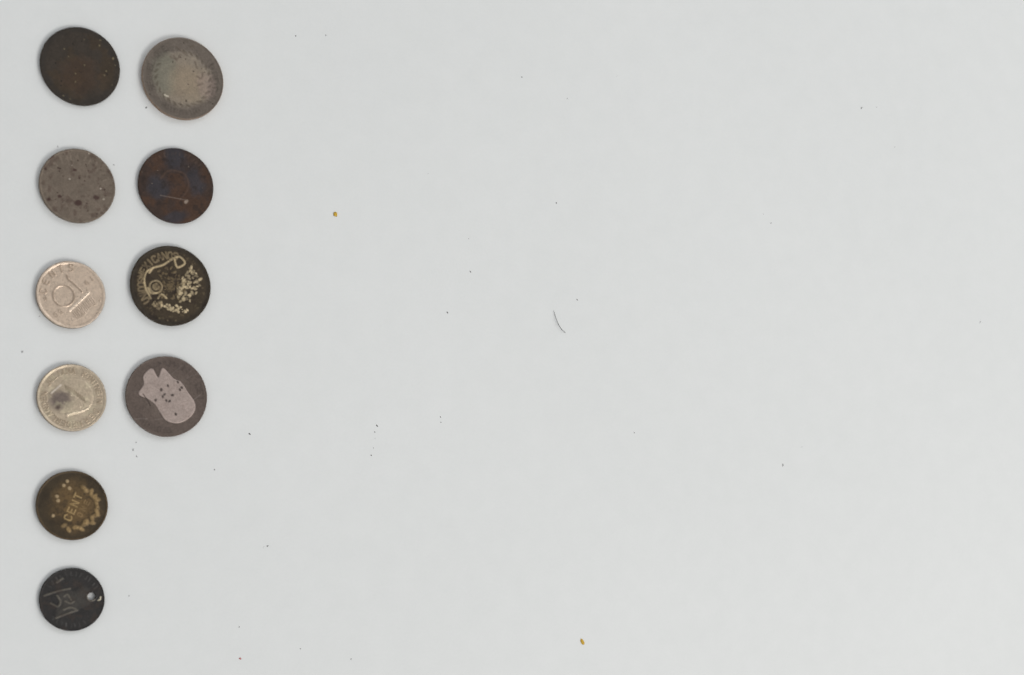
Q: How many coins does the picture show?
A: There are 10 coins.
